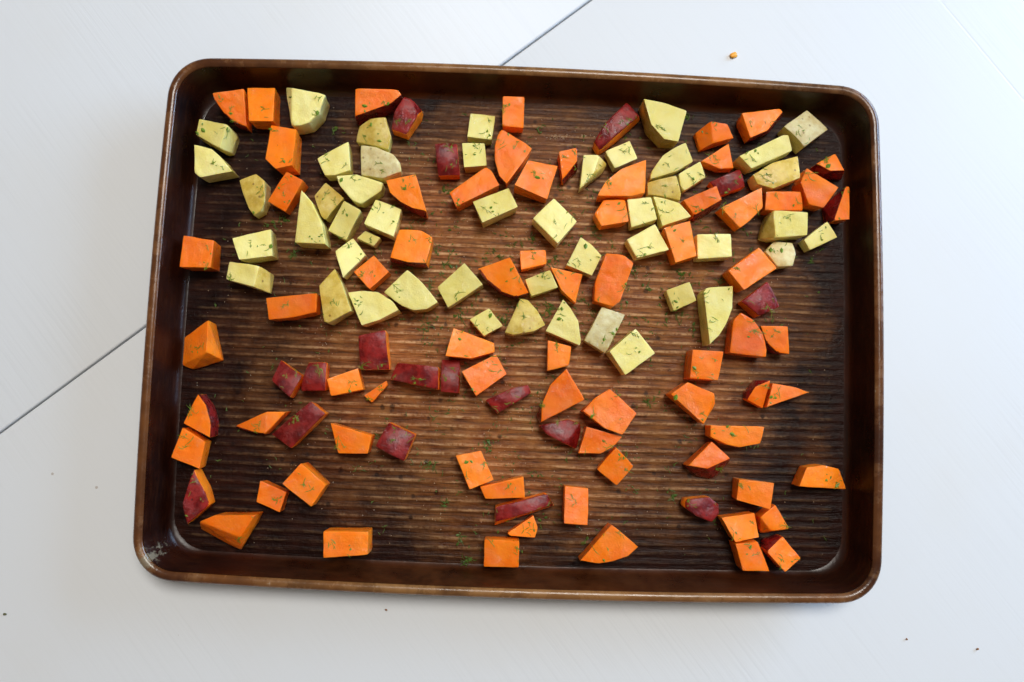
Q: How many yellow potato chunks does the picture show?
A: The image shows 49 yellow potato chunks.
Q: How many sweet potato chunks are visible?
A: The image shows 87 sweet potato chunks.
